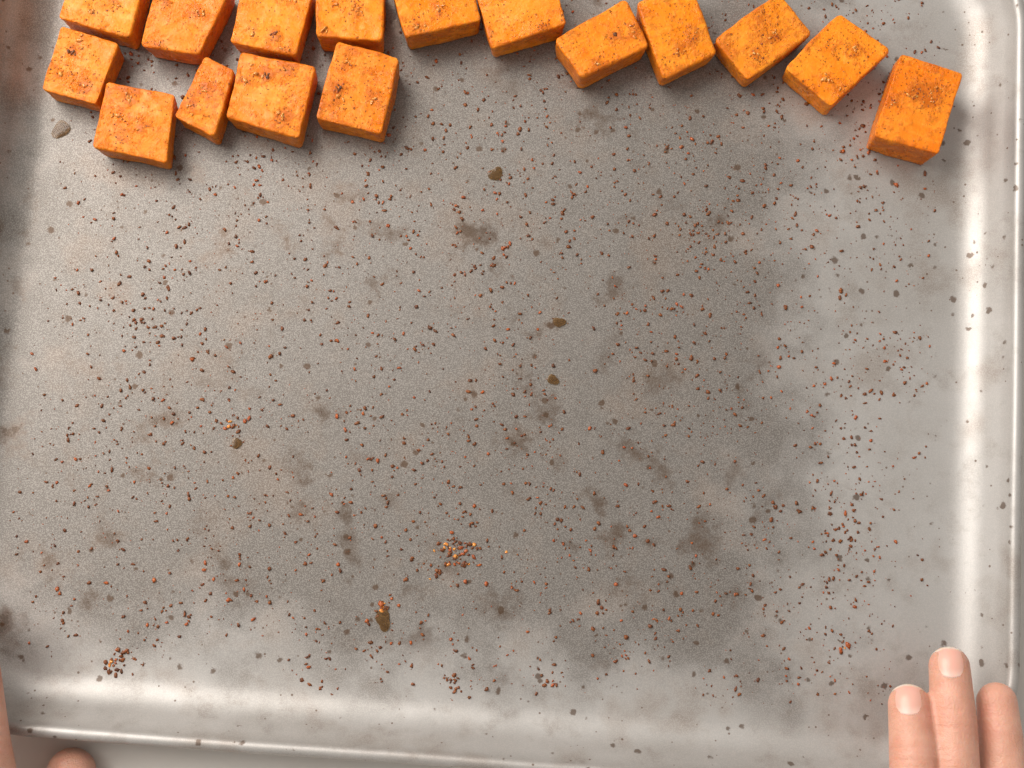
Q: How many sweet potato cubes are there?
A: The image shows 16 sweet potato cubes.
